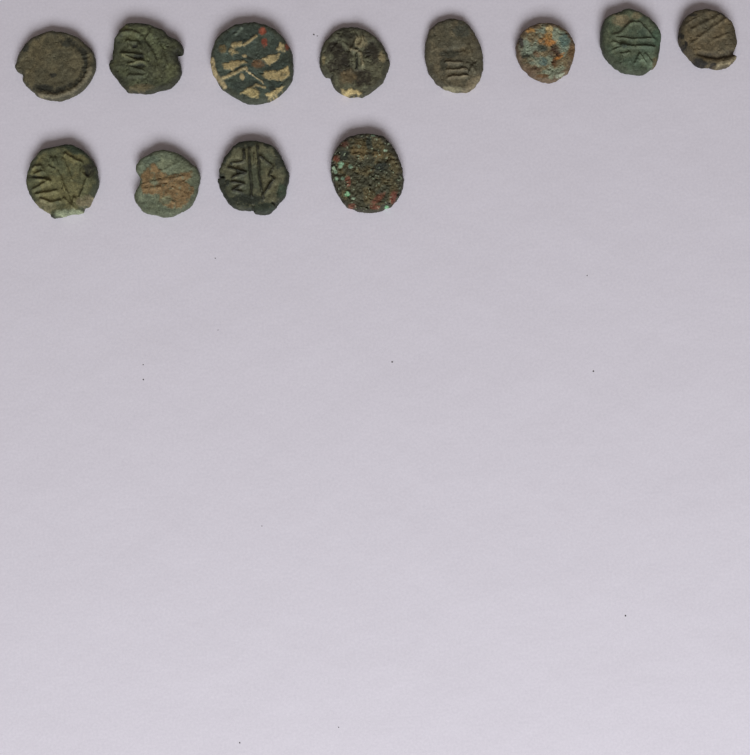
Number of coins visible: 12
